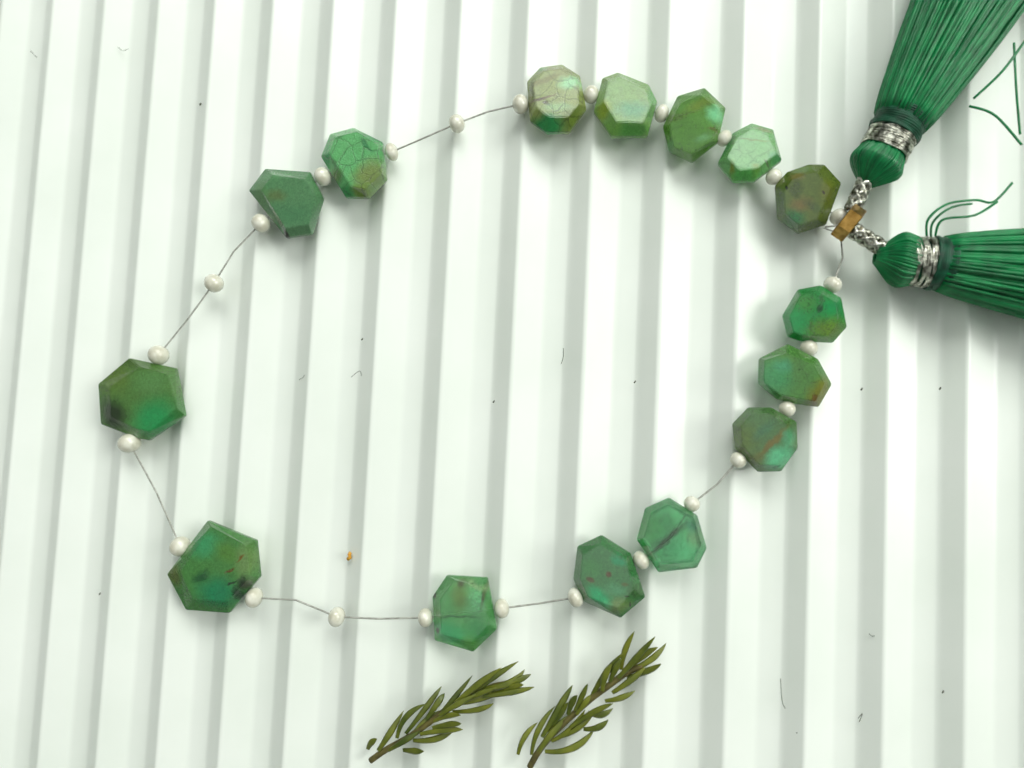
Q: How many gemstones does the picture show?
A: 15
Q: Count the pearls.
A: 25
